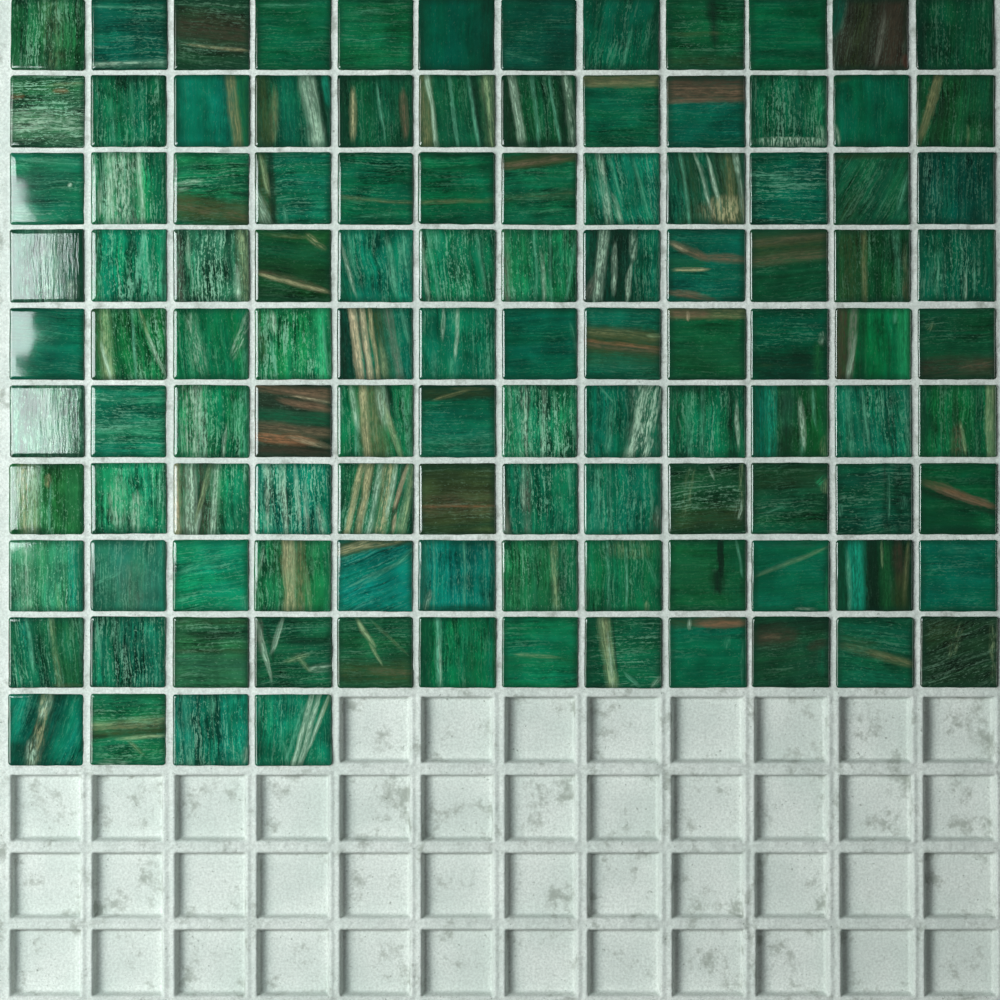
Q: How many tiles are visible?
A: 112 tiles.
